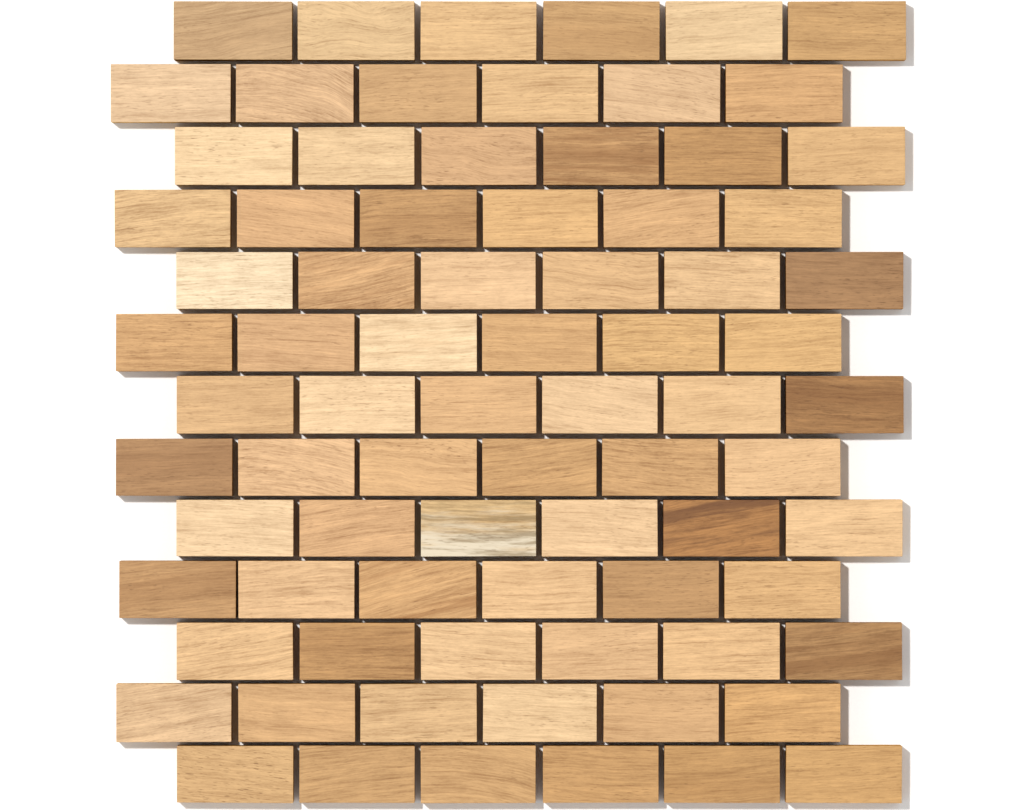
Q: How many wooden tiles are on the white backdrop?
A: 78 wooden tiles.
